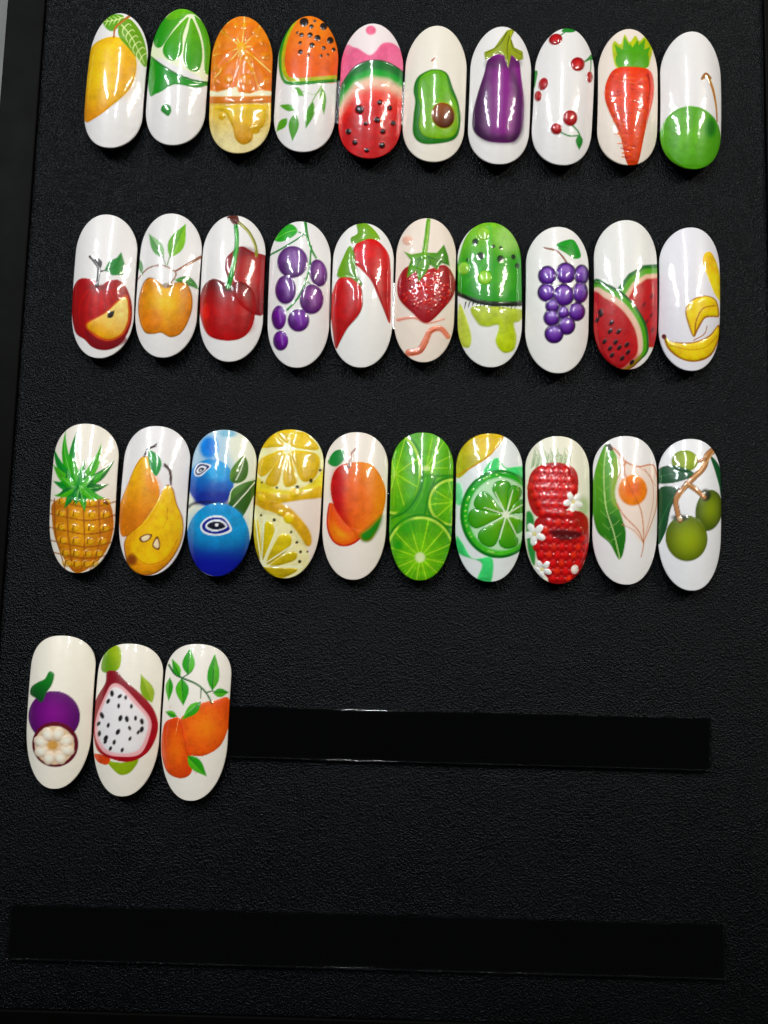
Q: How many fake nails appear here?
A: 33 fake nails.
